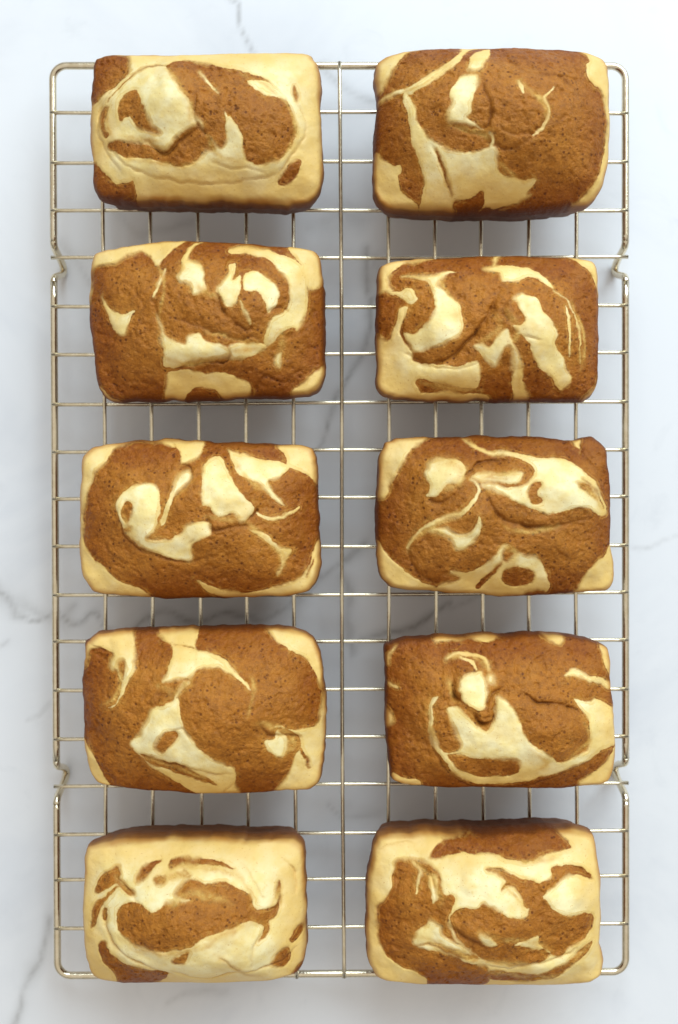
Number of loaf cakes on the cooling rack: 10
